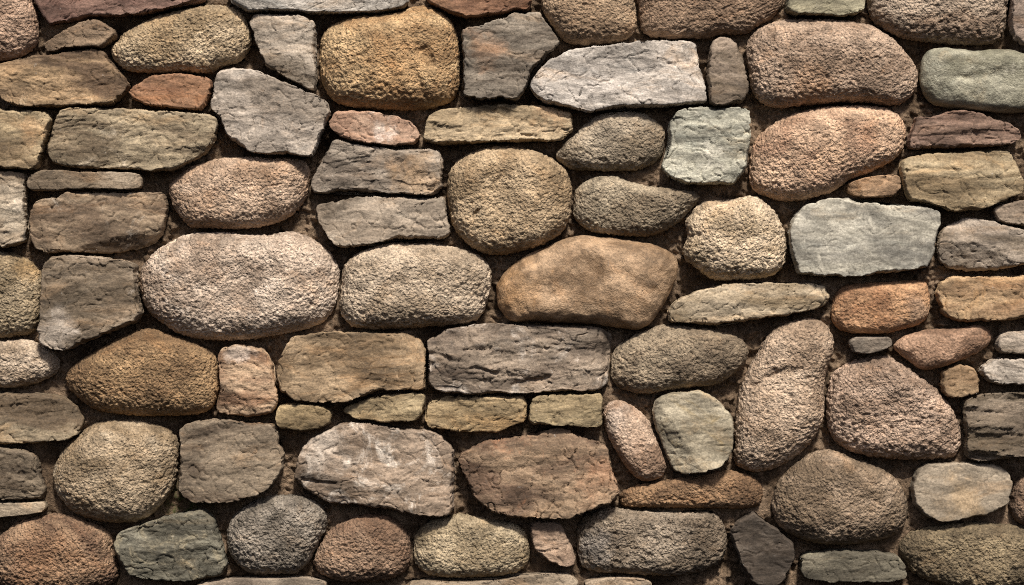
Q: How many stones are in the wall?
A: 95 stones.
